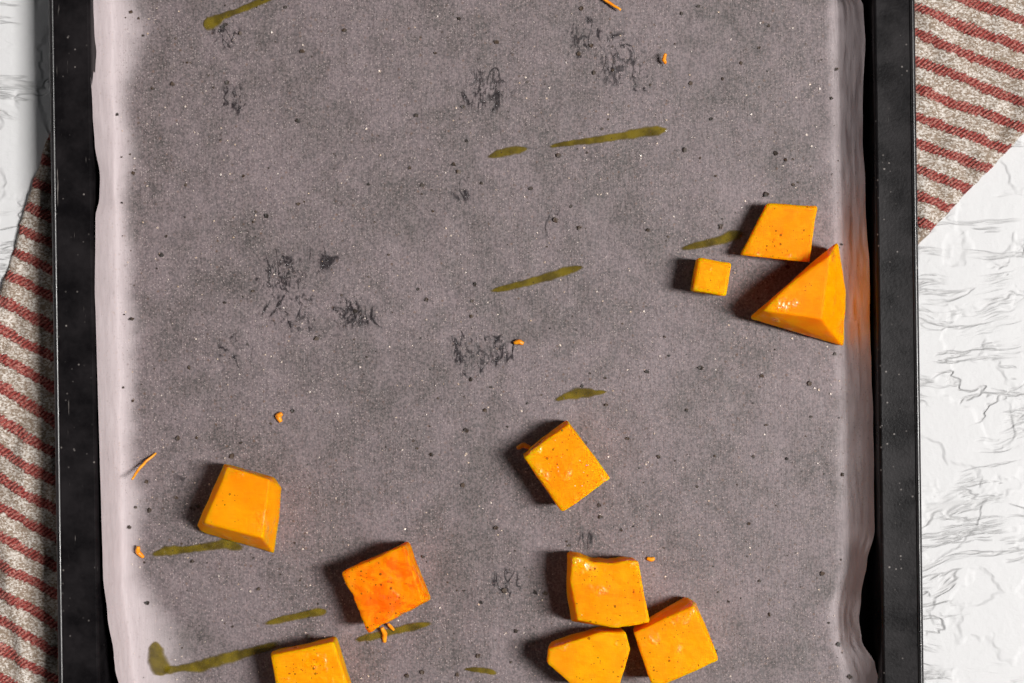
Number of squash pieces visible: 10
